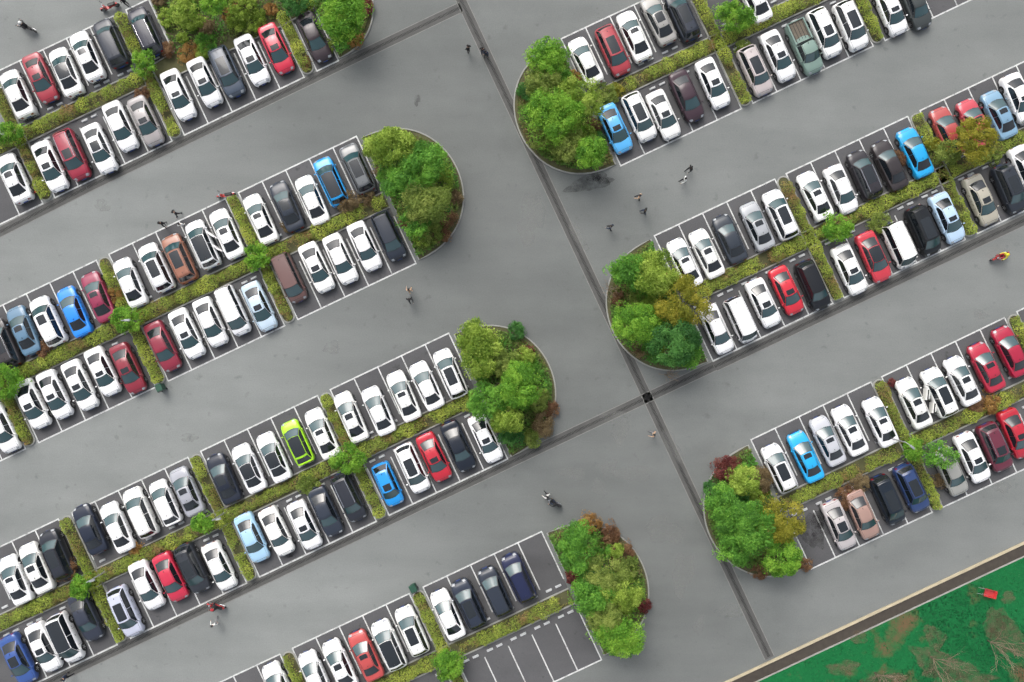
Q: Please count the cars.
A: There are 151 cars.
